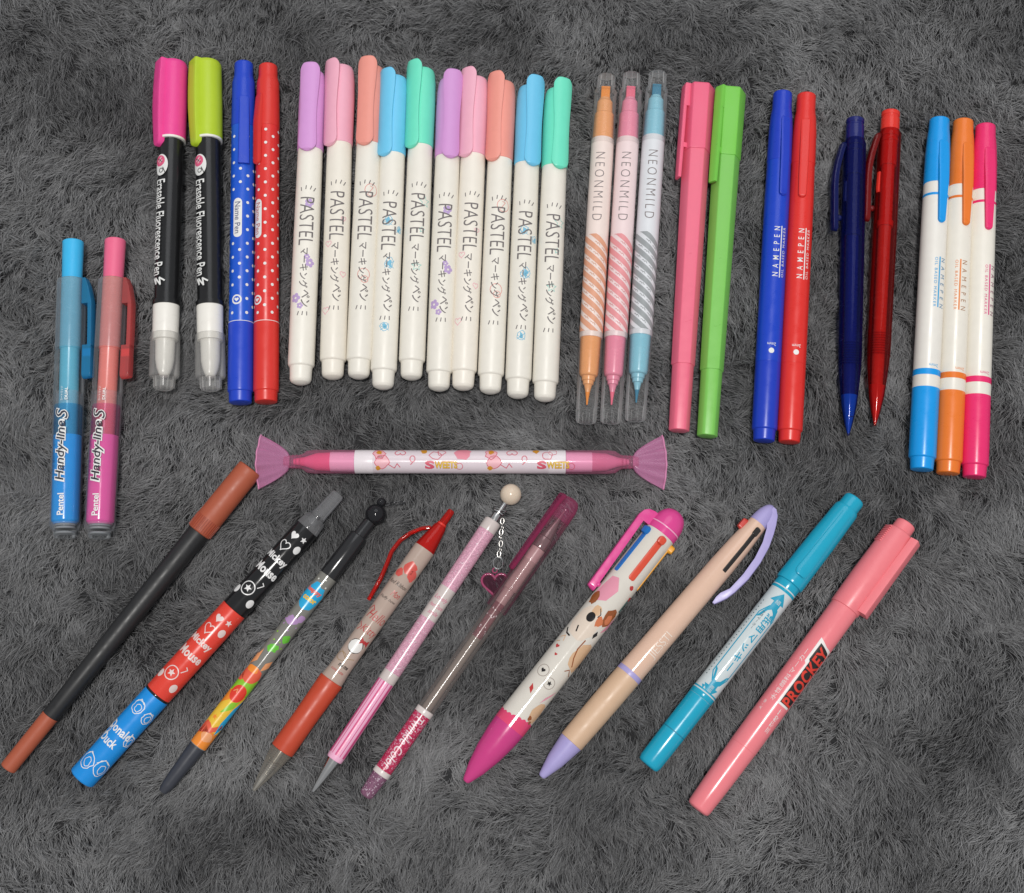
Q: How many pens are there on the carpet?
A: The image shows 39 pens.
